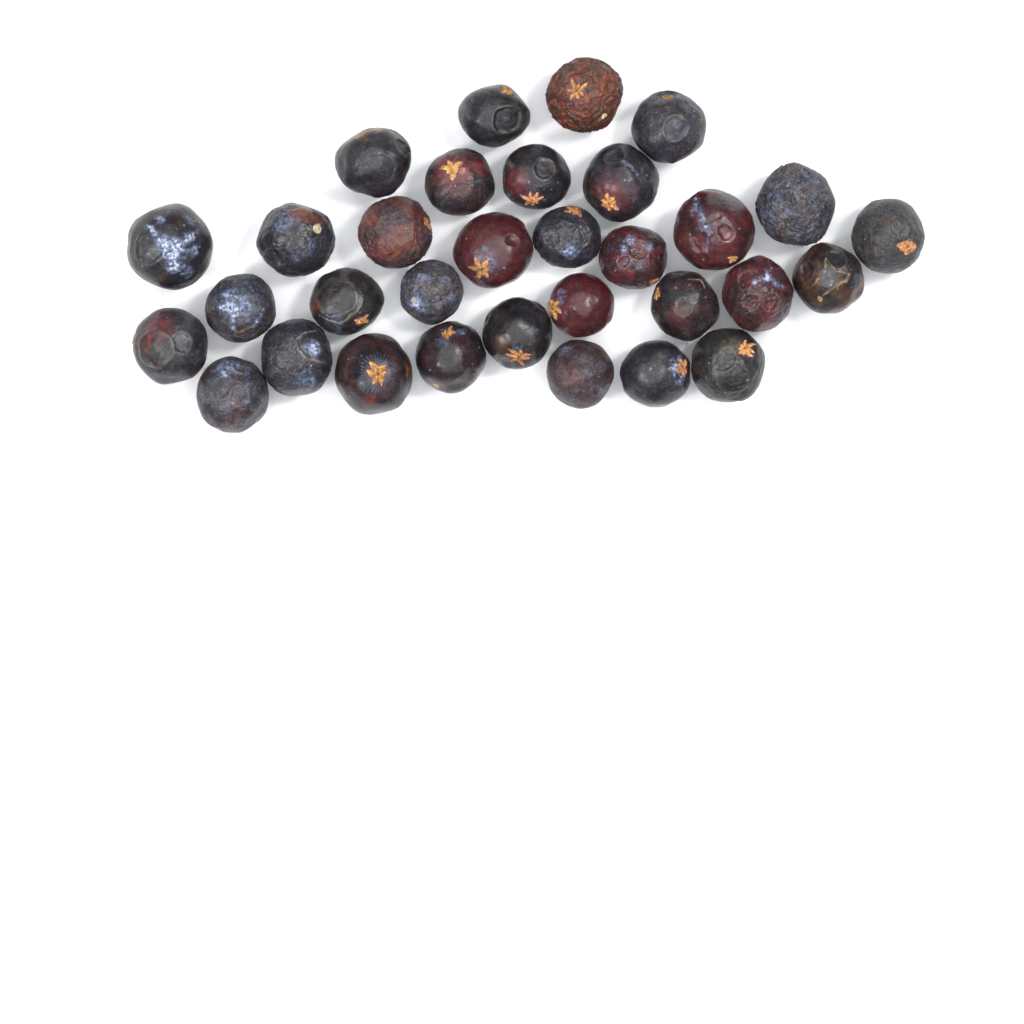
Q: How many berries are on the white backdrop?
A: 32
